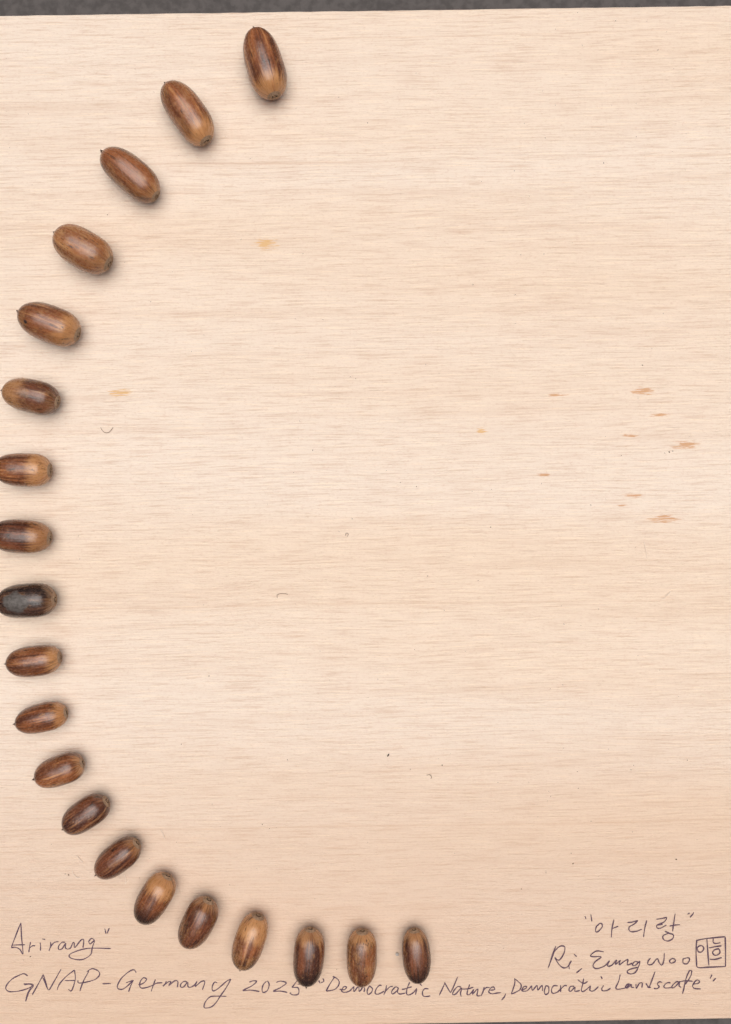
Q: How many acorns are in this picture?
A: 20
